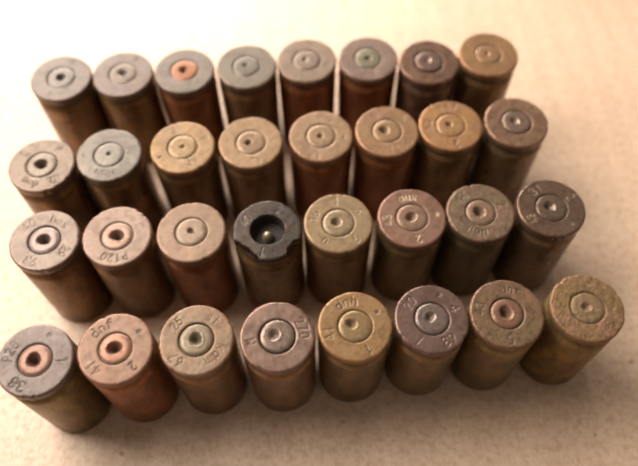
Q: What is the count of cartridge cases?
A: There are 32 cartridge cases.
